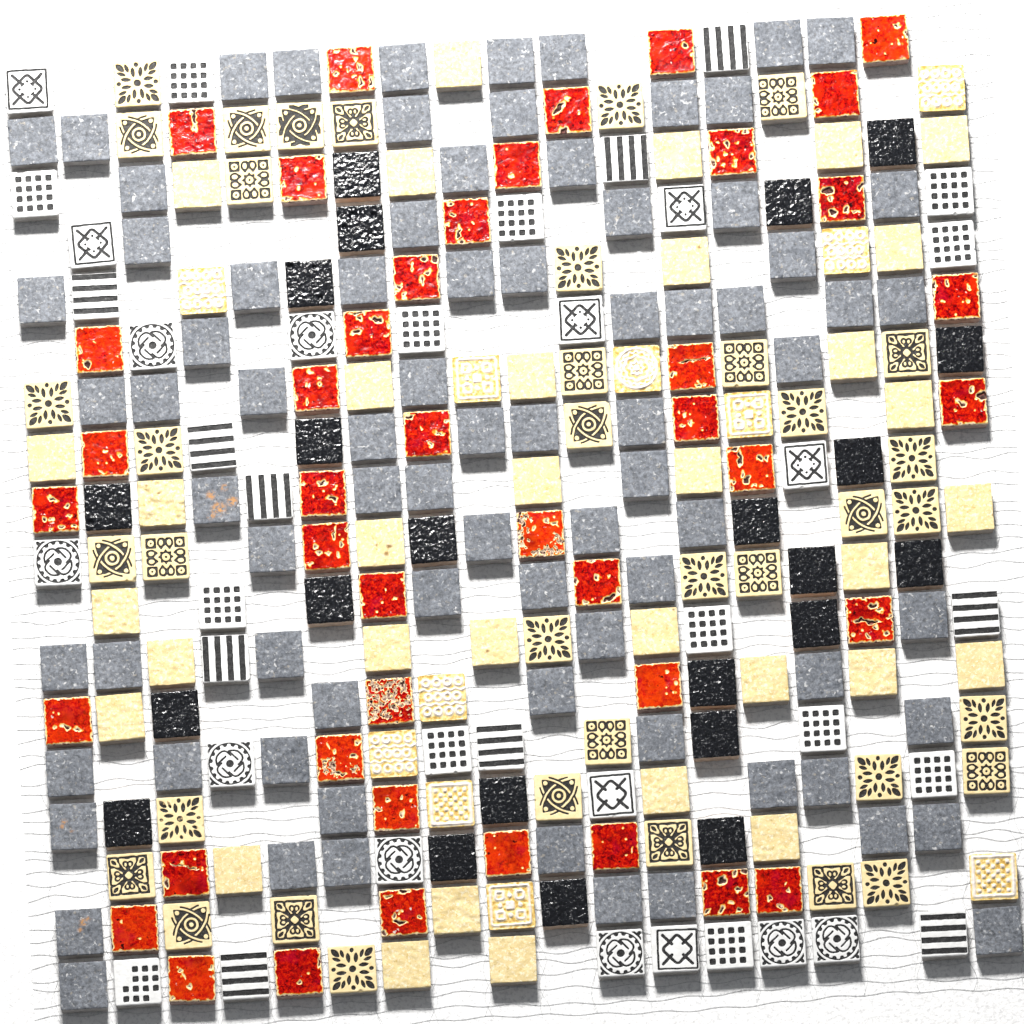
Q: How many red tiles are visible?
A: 43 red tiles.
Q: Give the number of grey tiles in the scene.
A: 80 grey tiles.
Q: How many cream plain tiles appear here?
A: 34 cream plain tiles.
